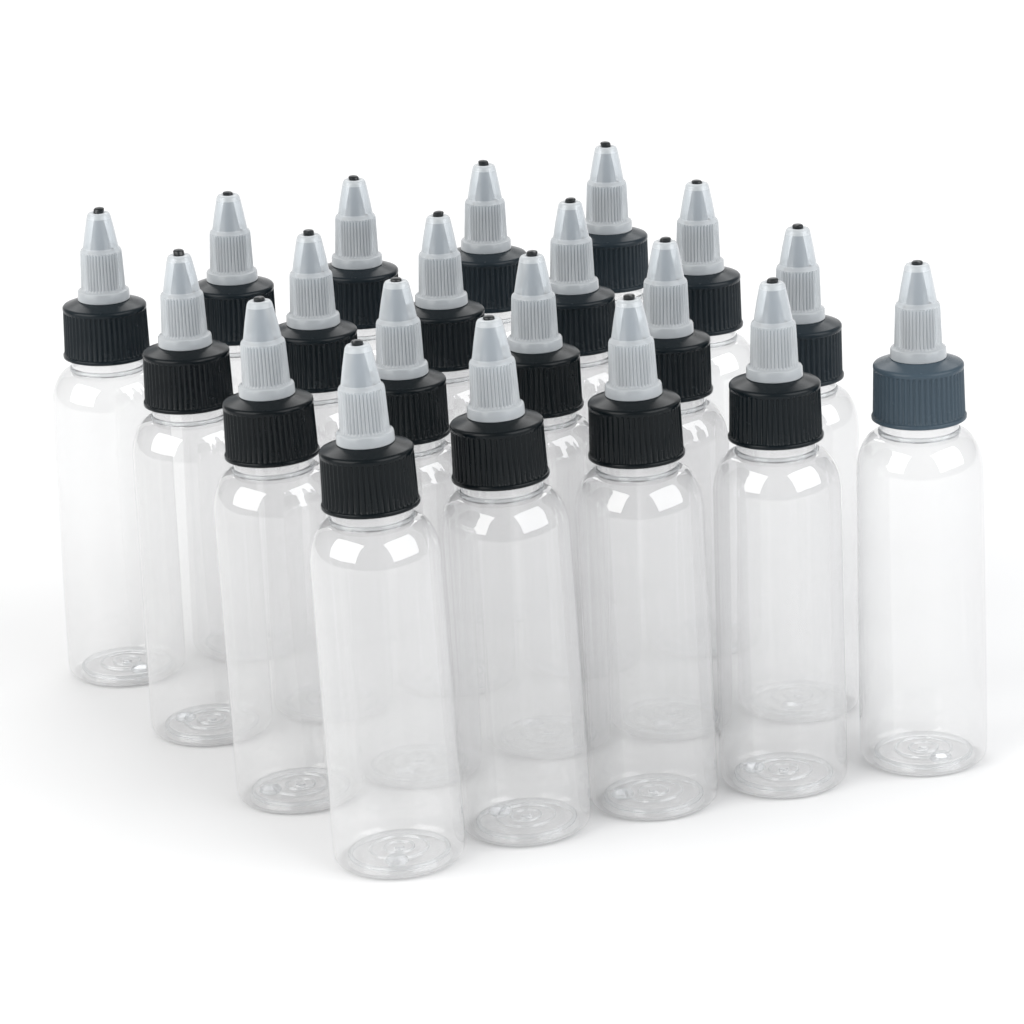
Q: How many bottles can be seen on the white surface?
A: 20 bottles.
